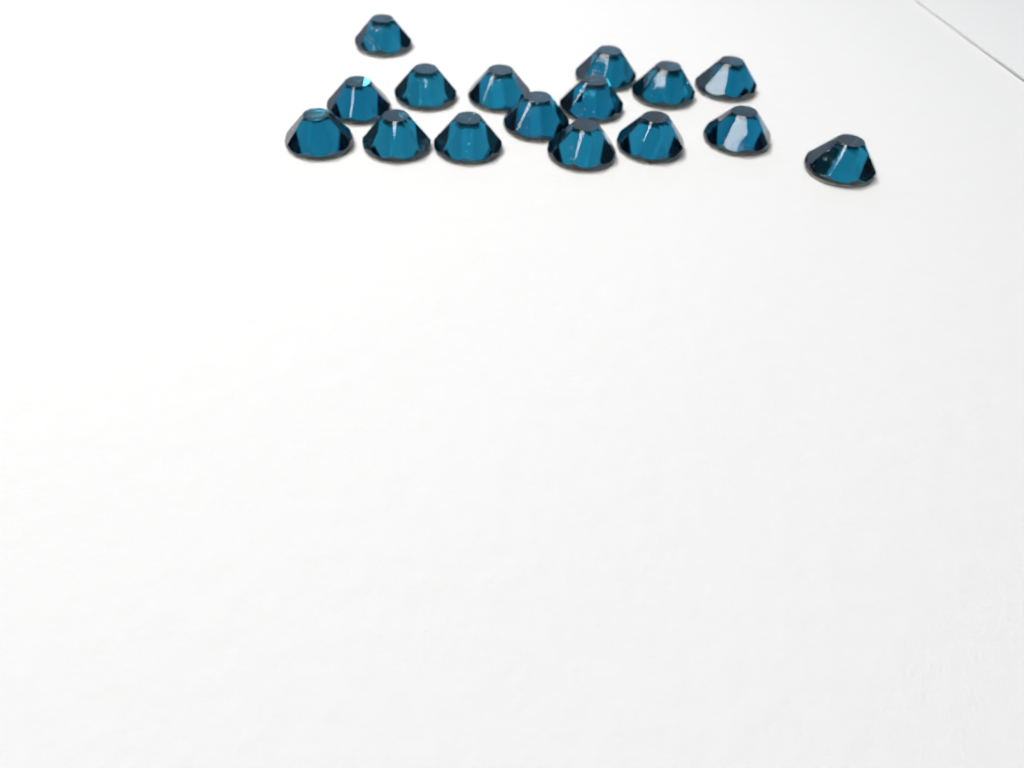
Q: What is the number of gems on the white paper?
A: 16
